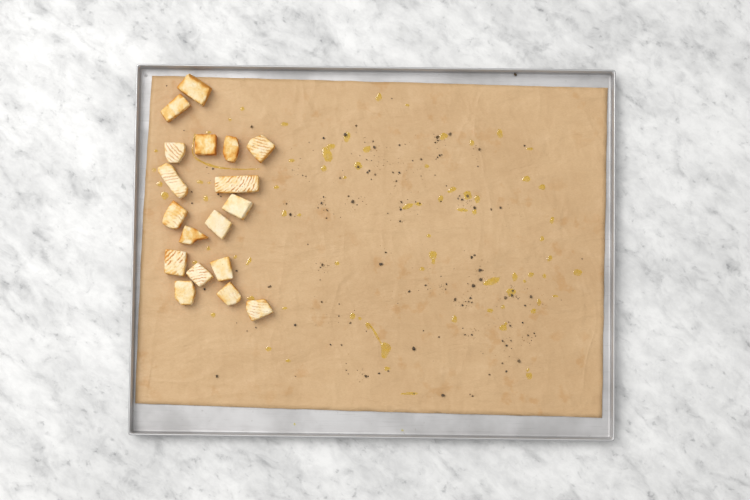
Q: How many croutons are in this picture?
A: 18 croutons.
